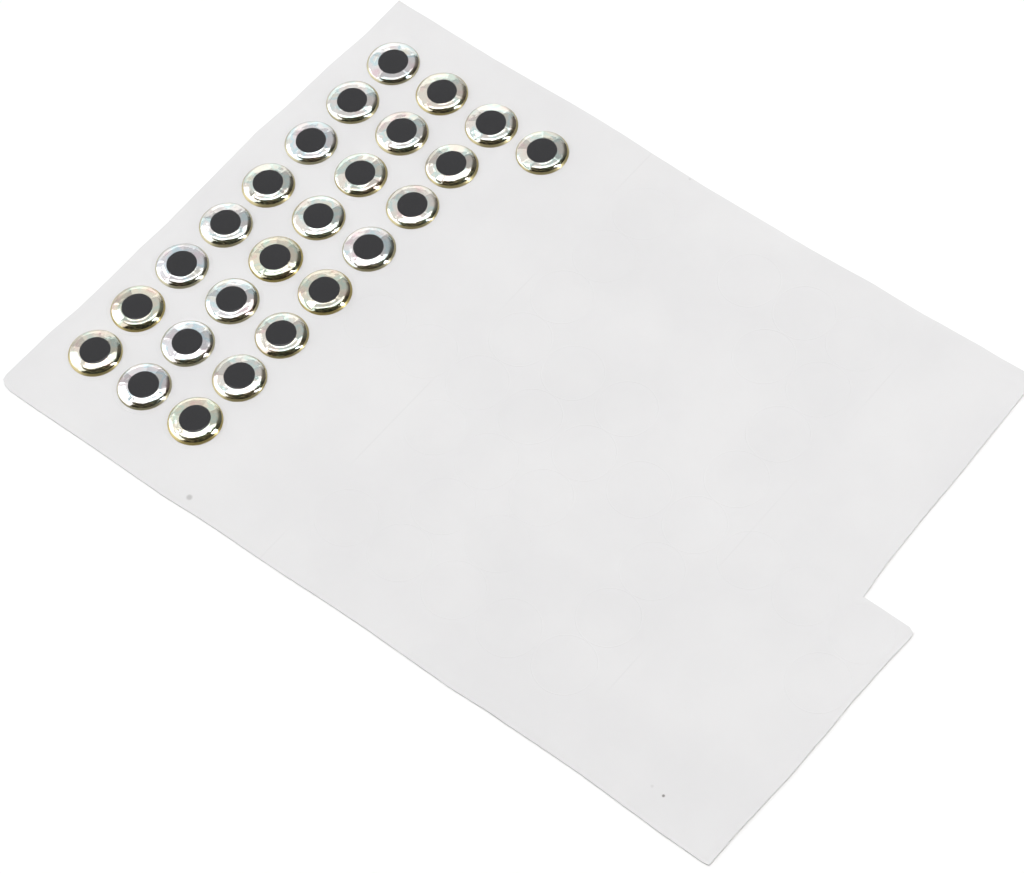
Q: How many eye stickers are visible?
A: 25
